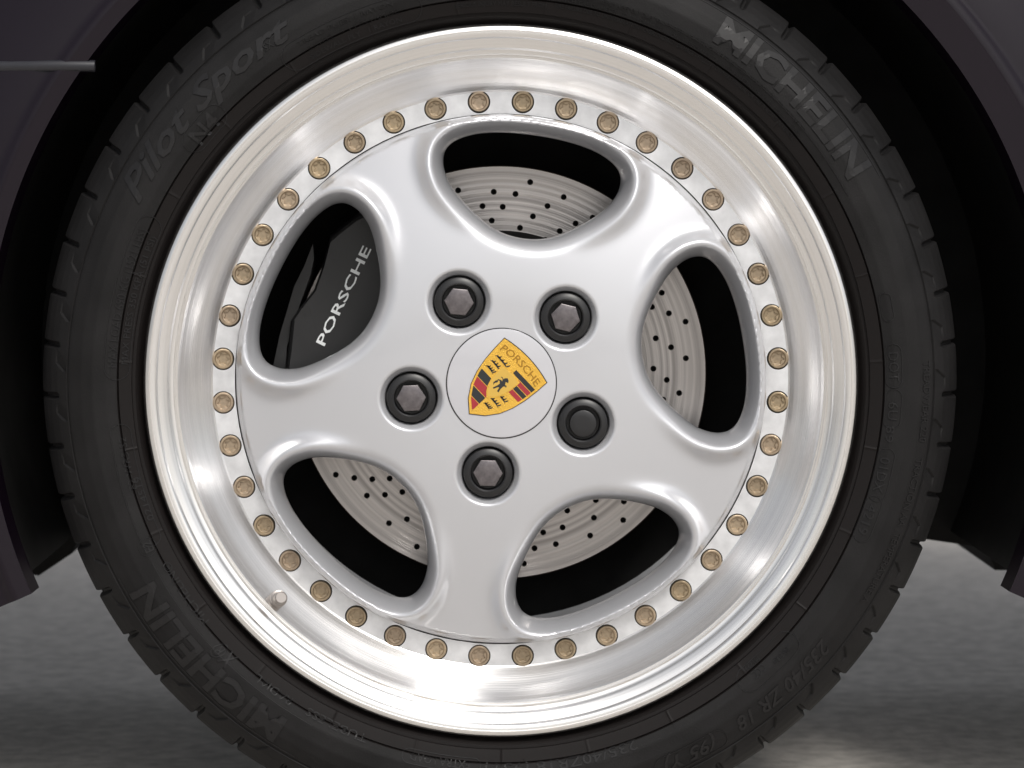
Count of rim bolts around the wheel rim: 40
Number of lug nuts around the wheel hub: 5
